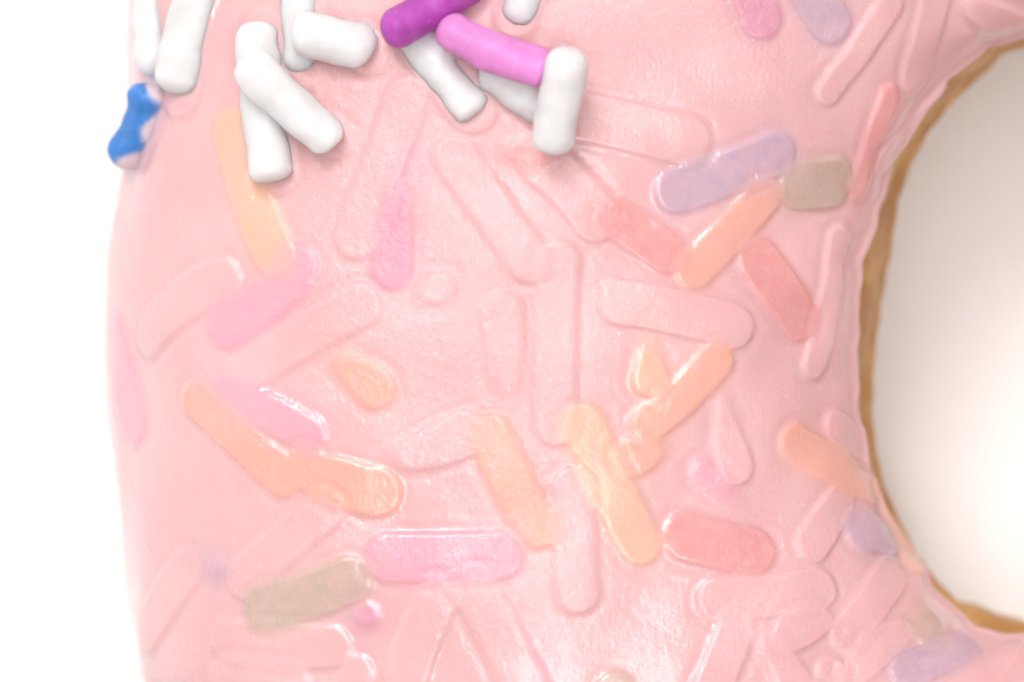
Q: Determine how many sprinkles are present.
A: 13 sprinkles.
